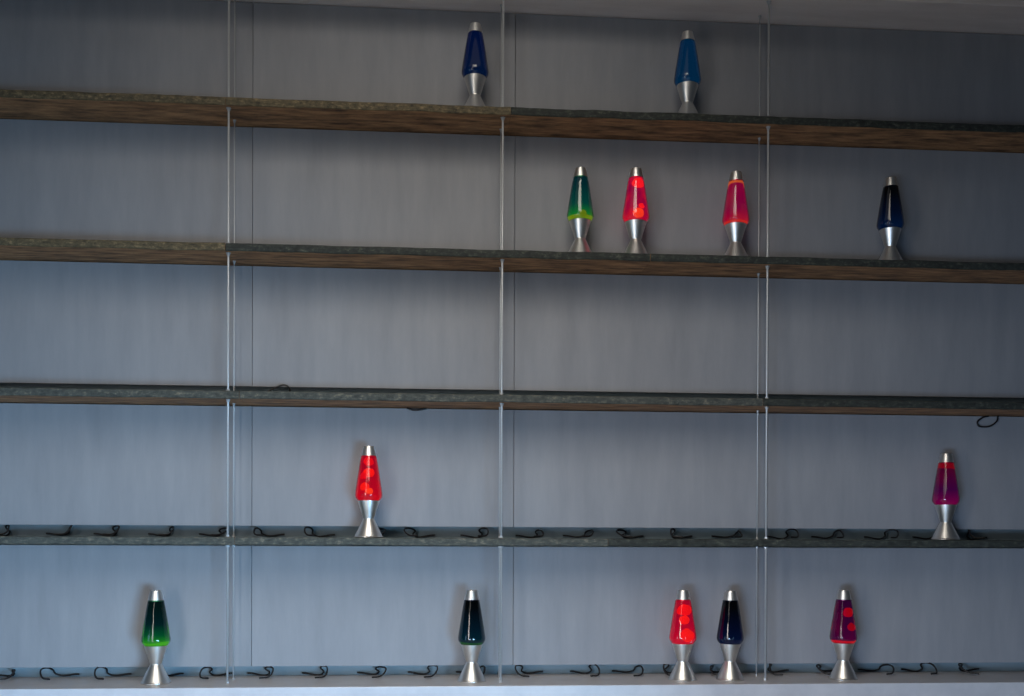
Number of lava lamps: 13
